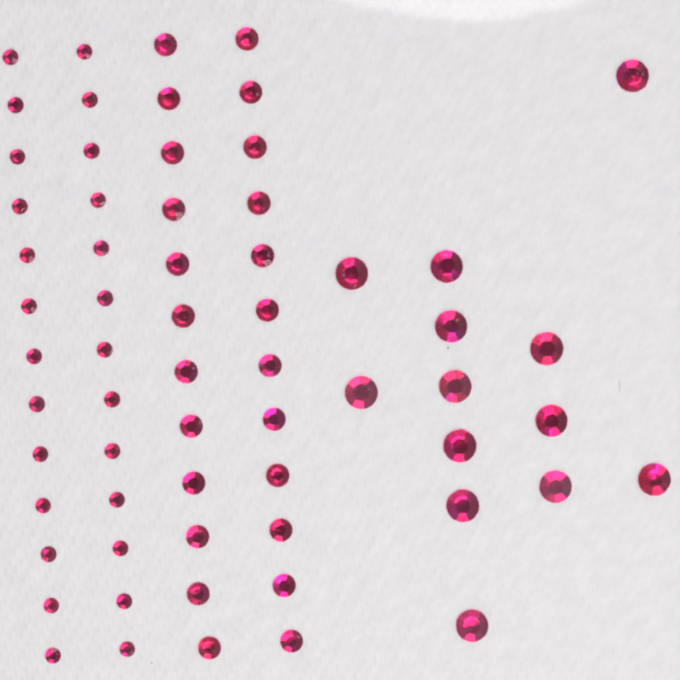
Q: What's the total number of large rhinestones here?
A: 13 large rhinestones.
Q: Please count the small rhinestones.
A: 26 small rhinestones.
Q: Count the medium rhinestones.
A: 24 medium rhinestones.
